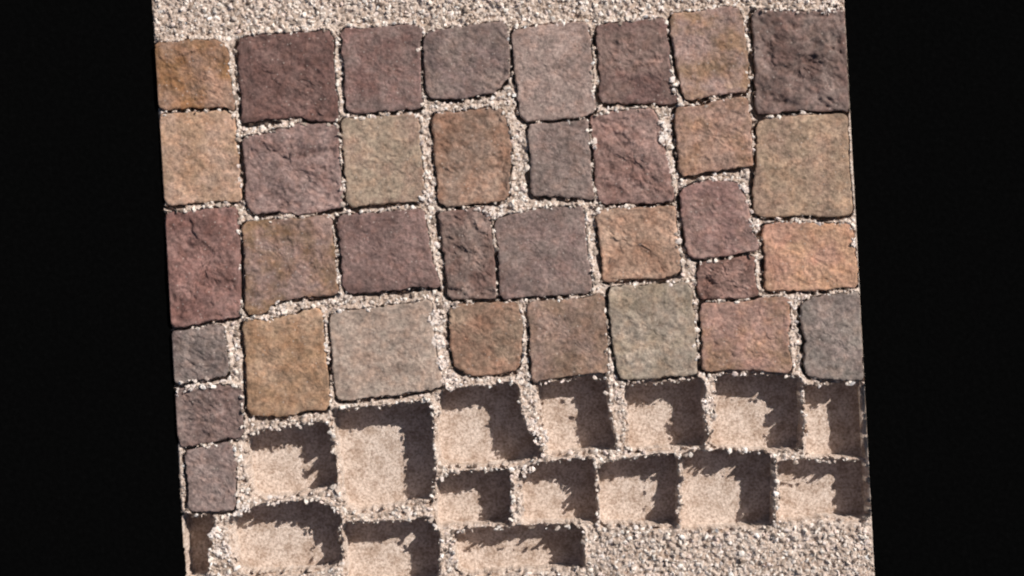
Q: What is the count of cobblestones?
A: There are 35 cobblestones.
